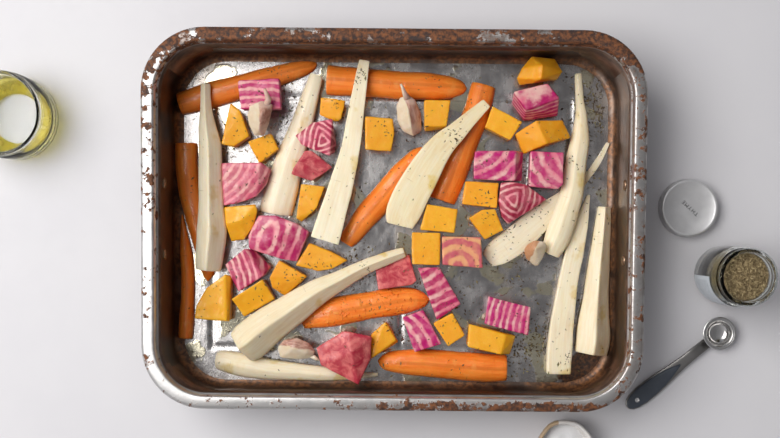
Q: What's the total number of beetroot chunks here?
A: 16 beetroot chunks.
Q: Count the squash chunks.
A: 21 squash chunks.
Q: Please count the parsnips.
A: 10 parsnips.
